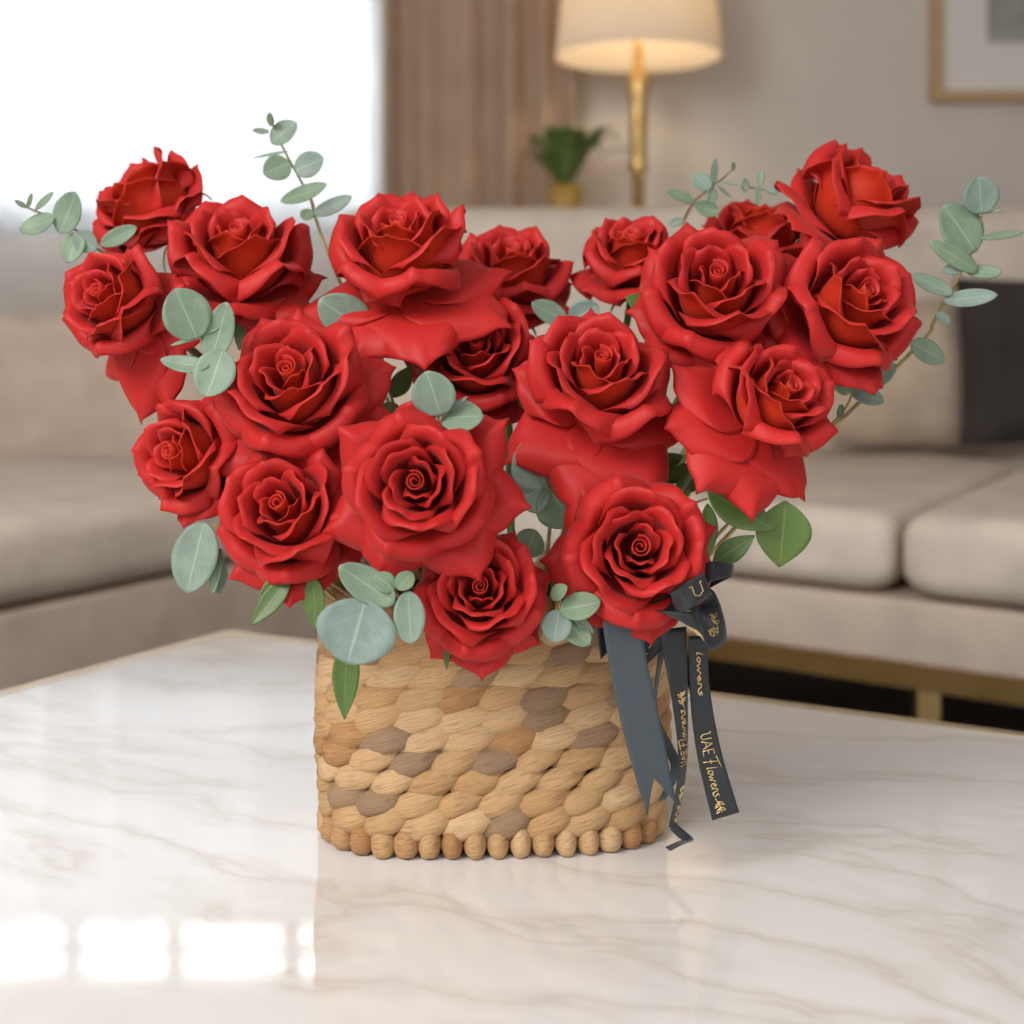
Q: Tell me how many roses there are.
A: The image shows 19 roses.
